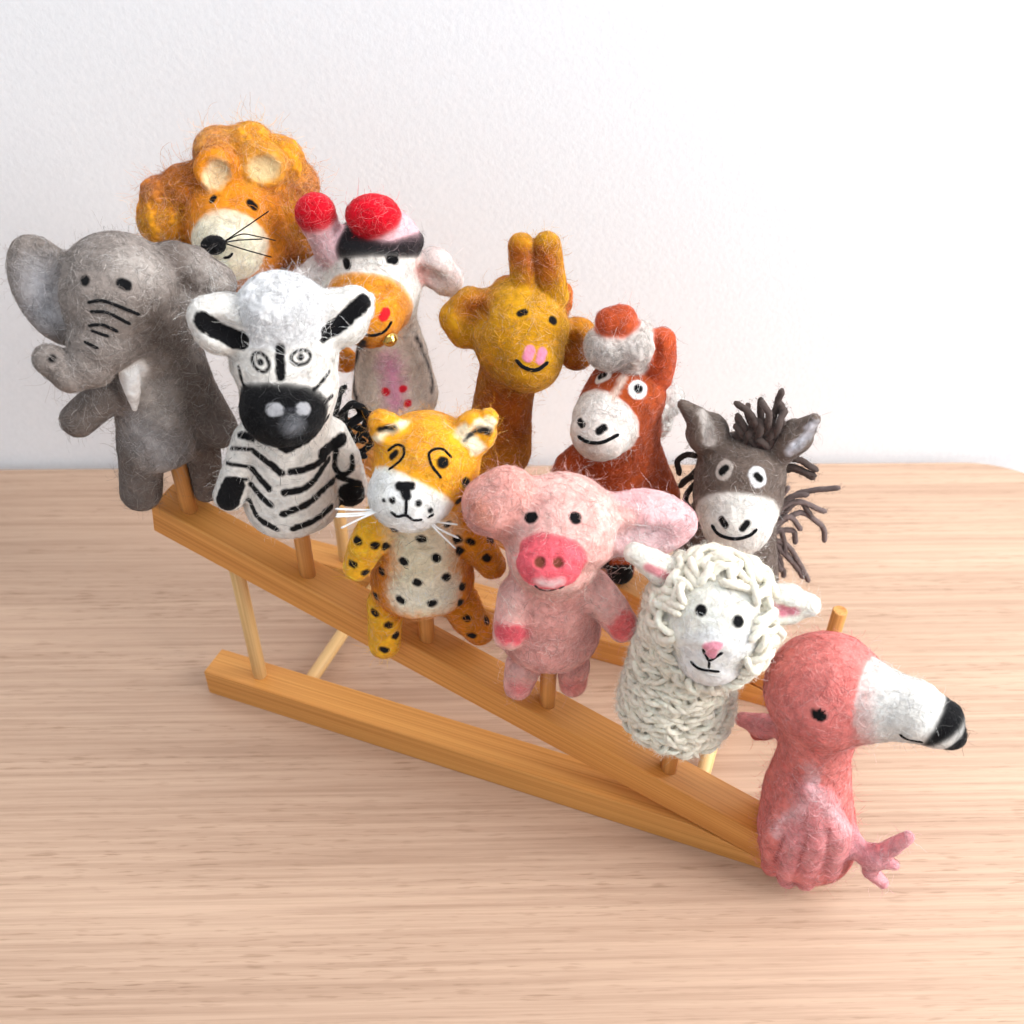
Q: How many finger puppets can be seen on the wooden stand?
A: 11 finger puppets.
